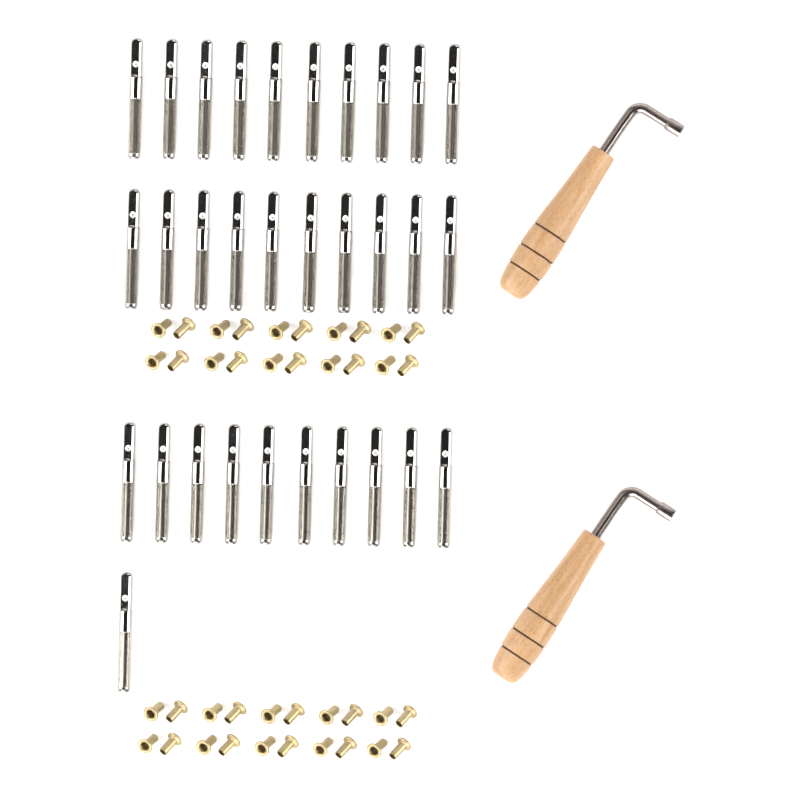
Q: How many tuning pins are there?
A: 31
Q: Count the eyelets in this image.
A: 40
